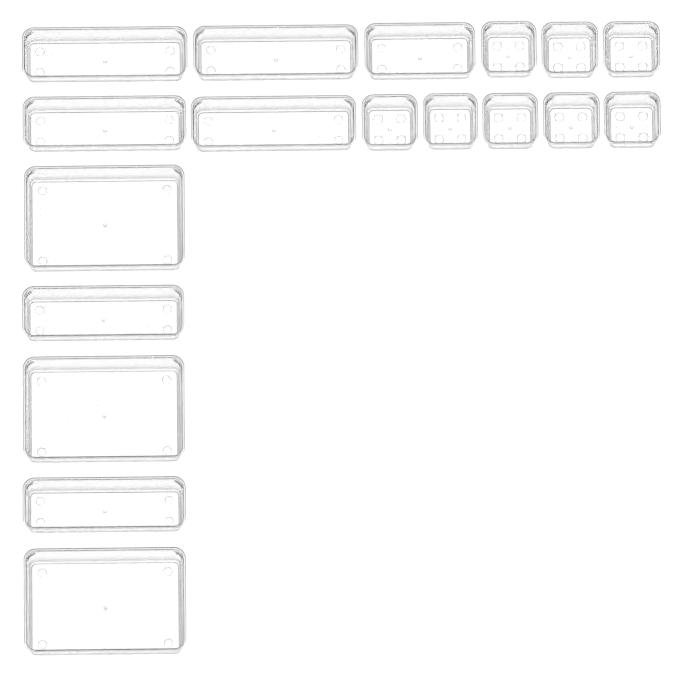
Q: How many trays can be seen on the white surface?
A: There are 18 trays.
